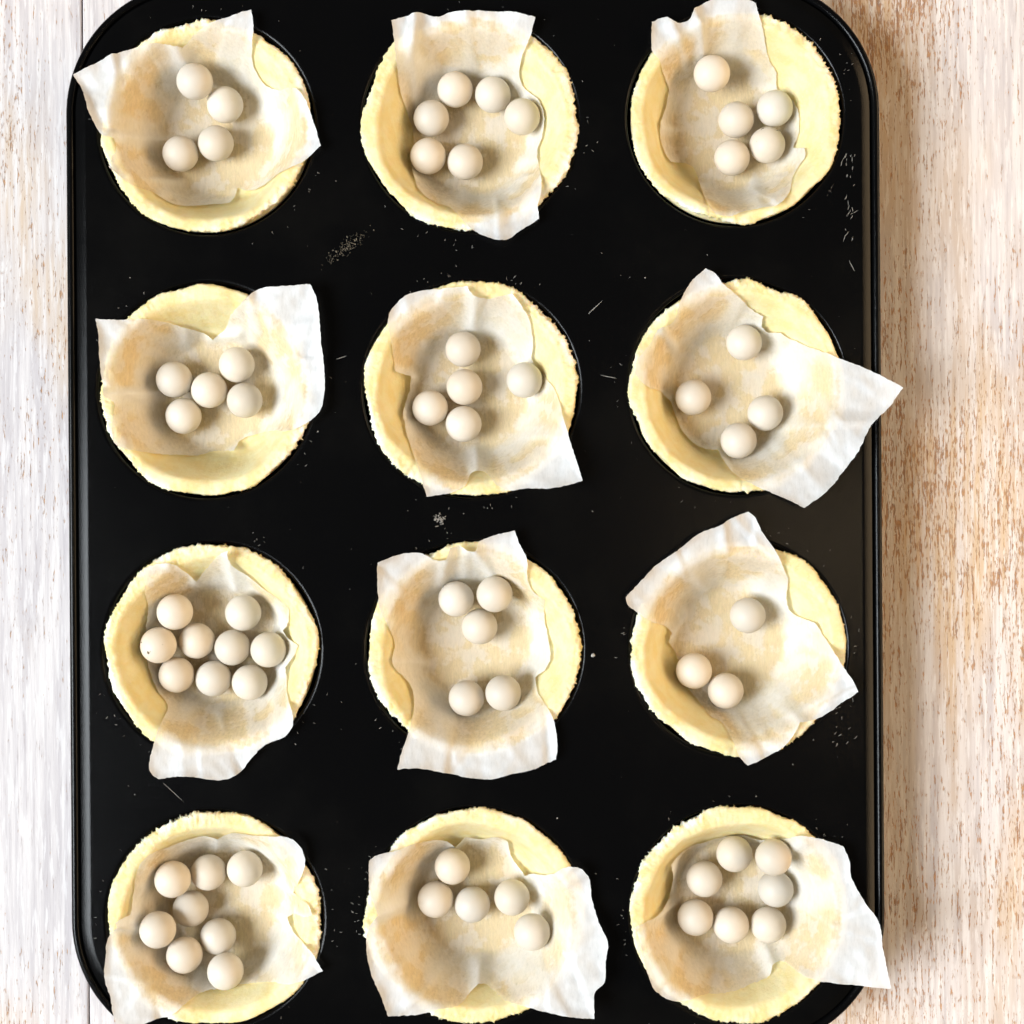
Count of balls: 66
